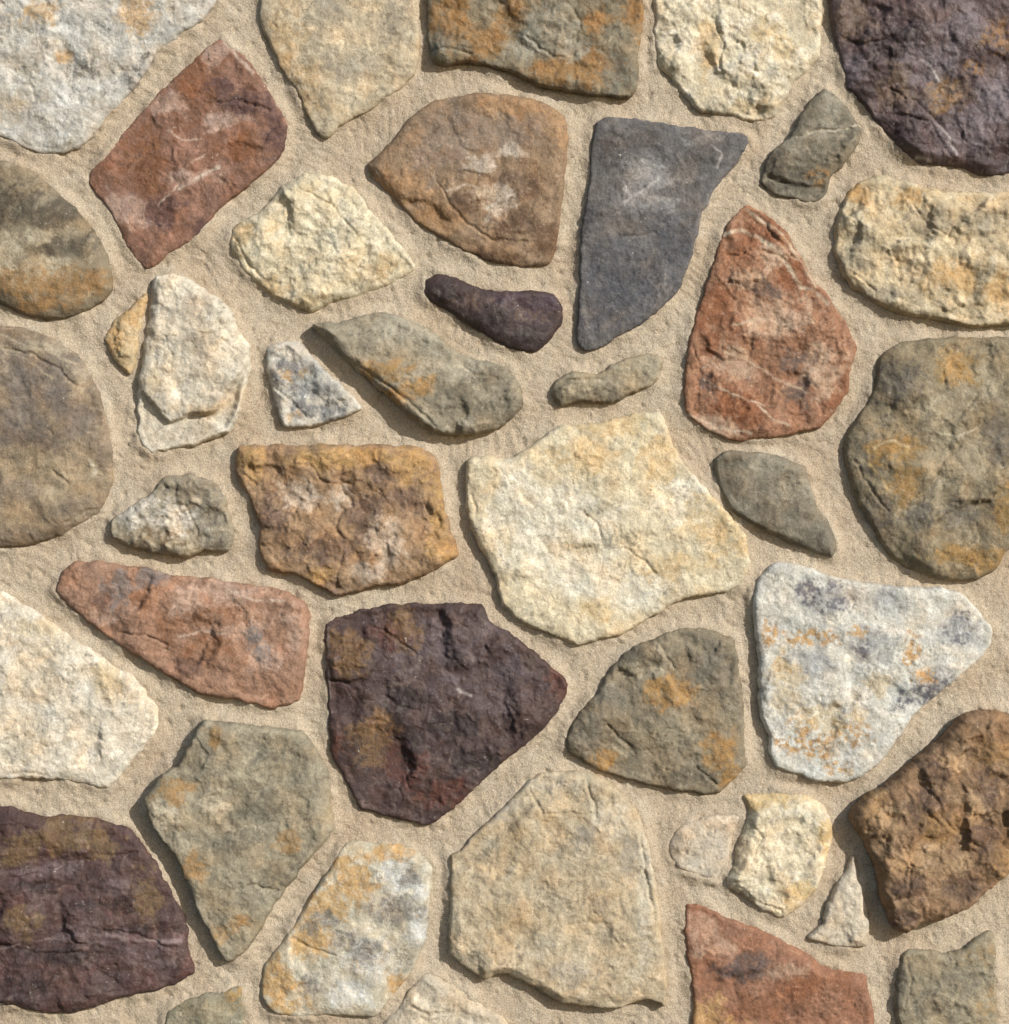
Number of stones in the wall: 42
